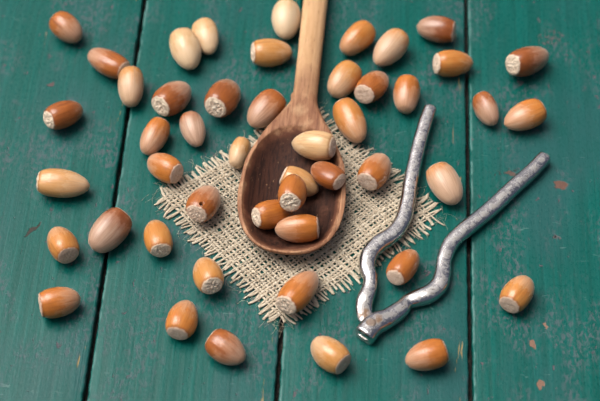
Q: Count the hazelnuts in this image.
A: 48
